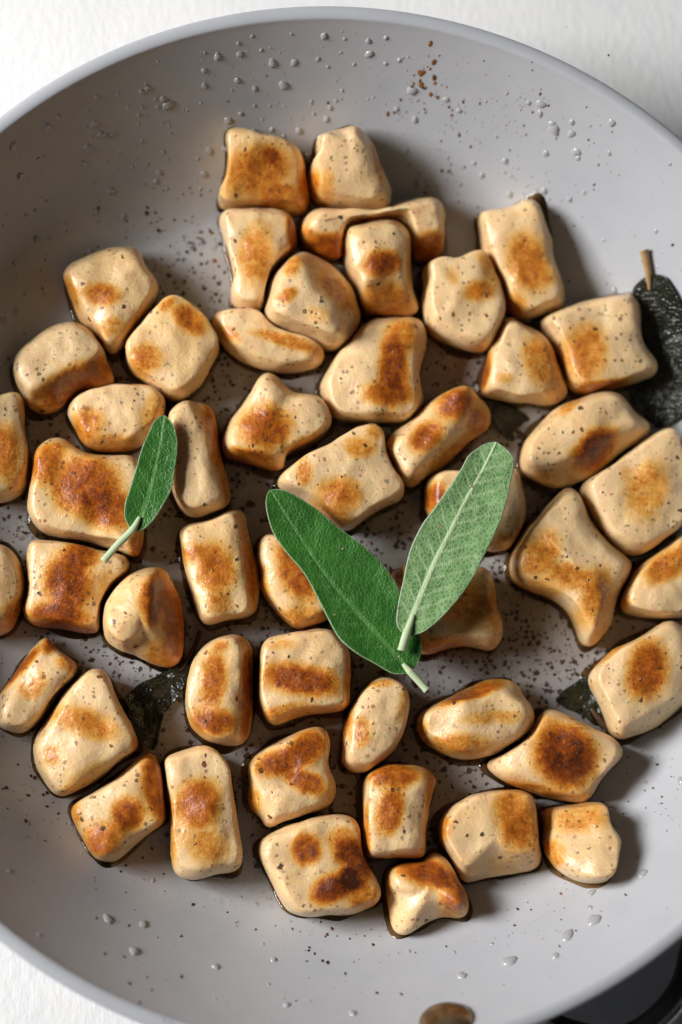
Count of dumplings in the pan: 49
